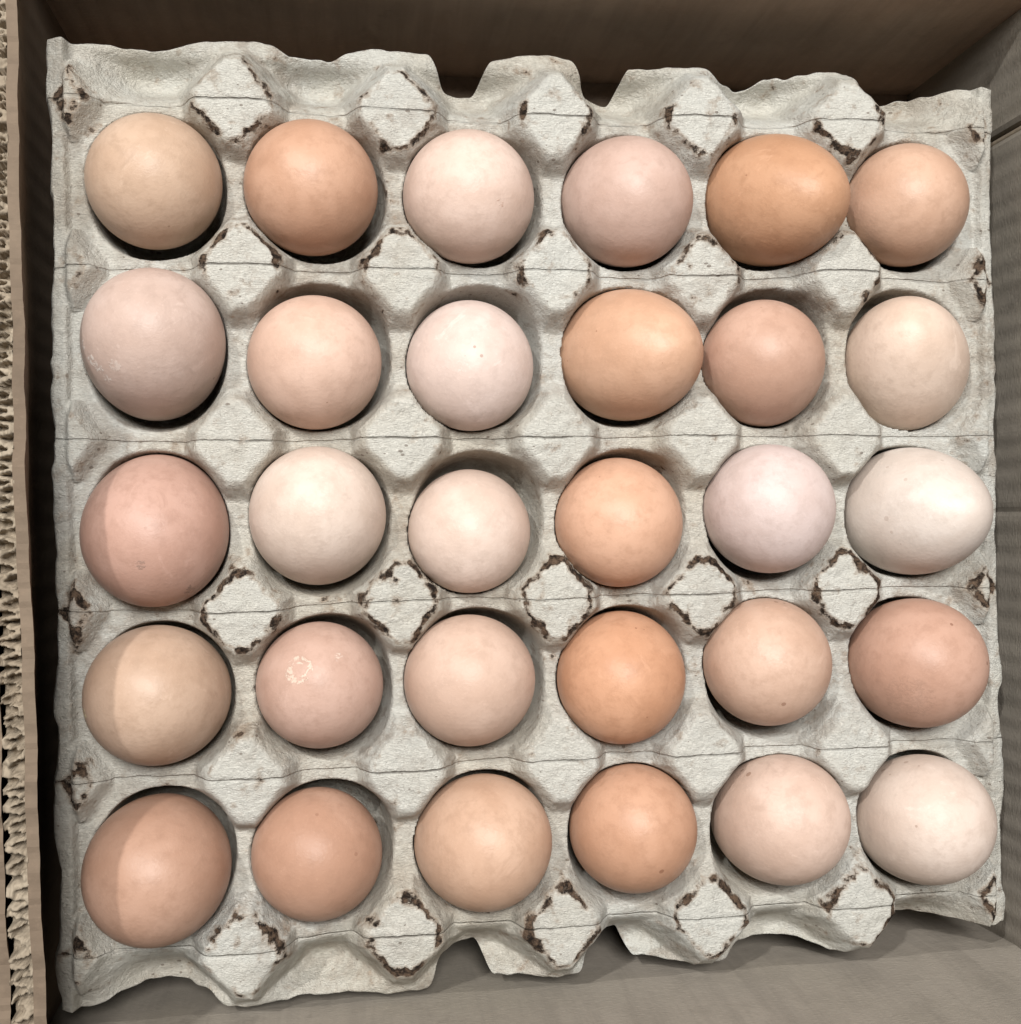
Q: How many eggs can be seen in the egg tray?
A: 30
